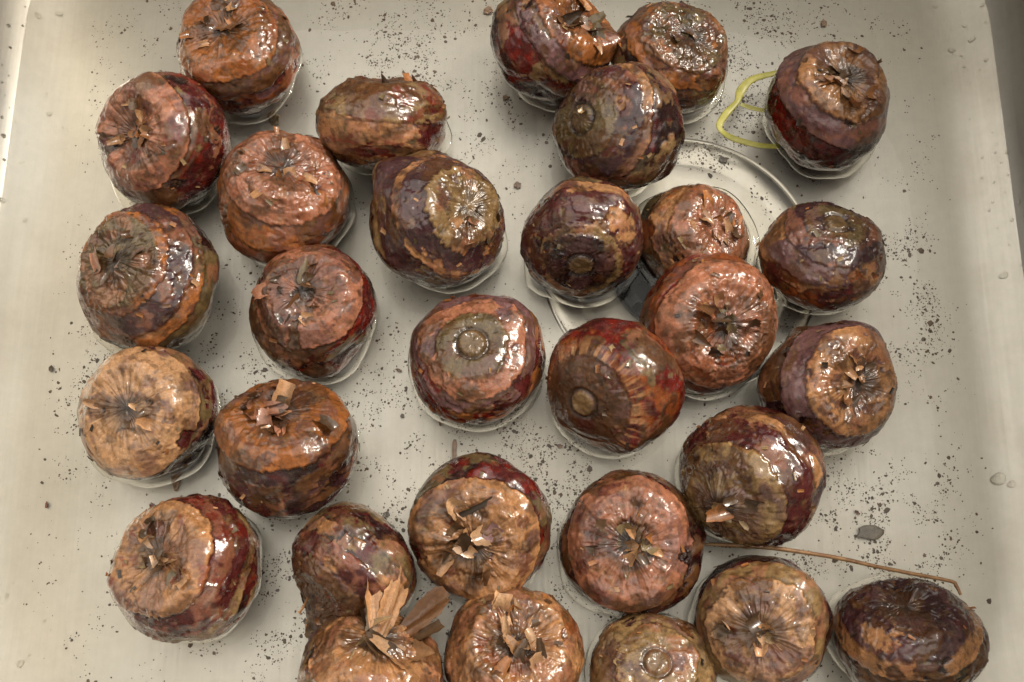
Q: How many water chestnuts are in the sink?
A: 30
